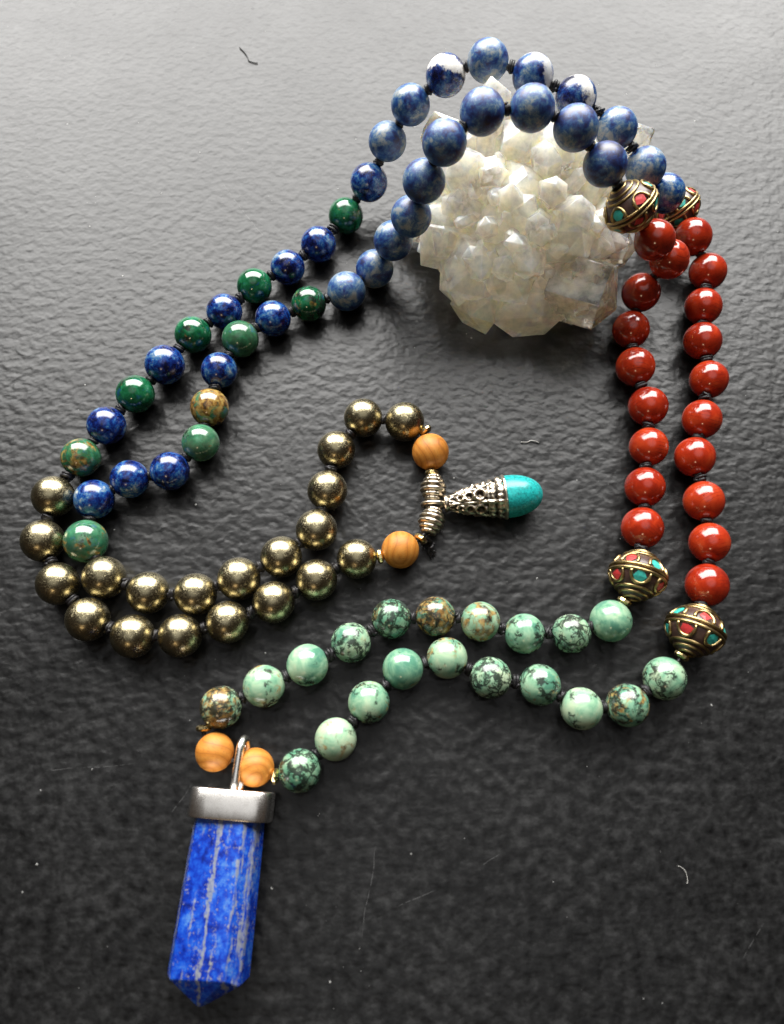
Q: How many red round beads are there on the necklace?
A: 19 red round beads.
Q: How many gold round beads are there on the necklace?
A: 20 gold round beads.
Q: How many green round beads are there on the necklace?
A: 30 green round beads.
